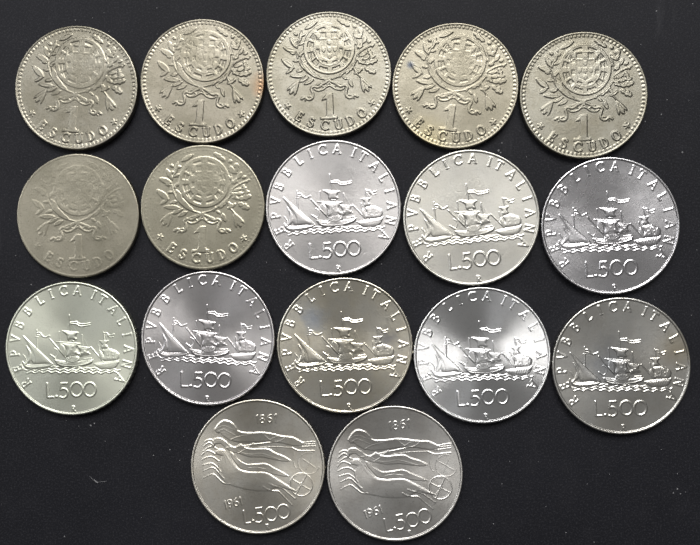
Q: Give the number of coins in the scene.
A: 17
